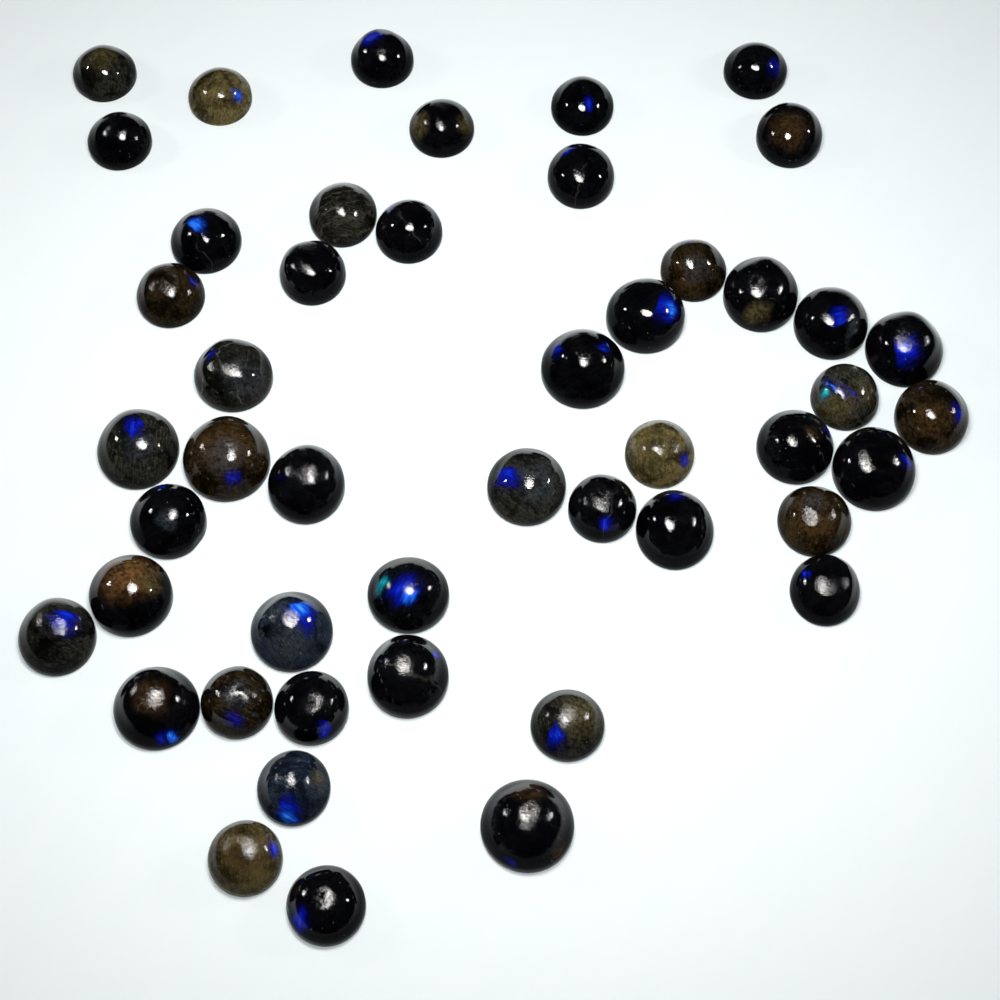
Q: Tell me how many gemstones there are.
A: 48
